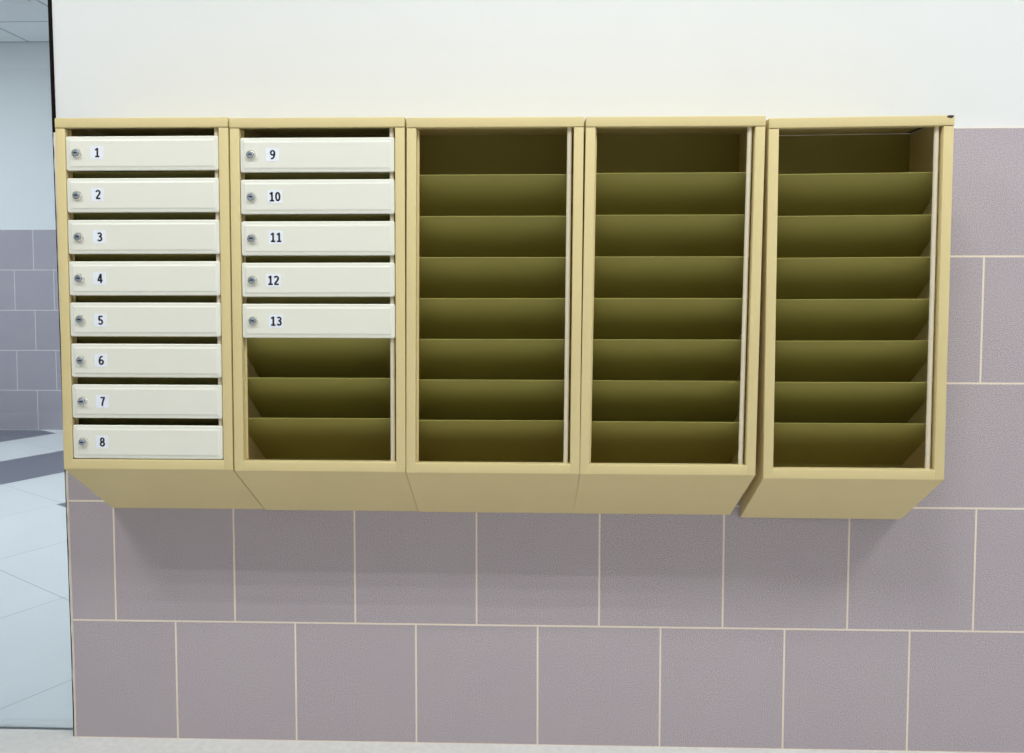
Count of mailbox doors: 13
